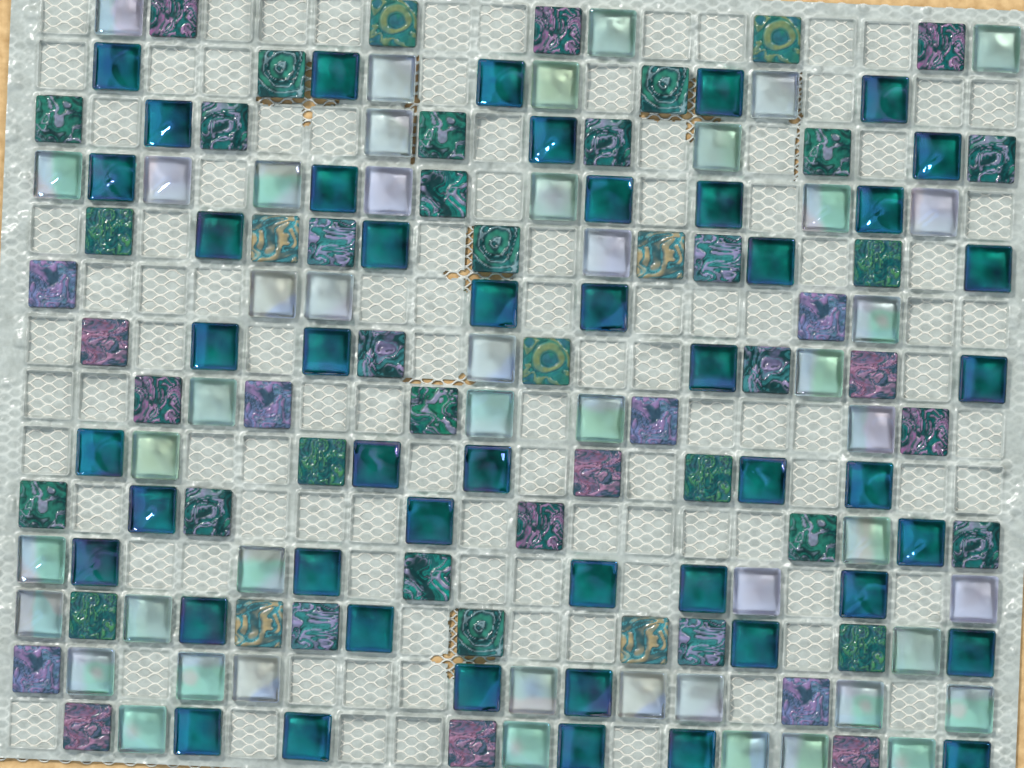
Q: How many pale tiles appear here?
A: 47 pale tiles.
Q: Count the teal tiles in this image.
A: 47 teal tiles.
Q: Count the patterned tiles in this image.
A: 54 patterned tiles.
